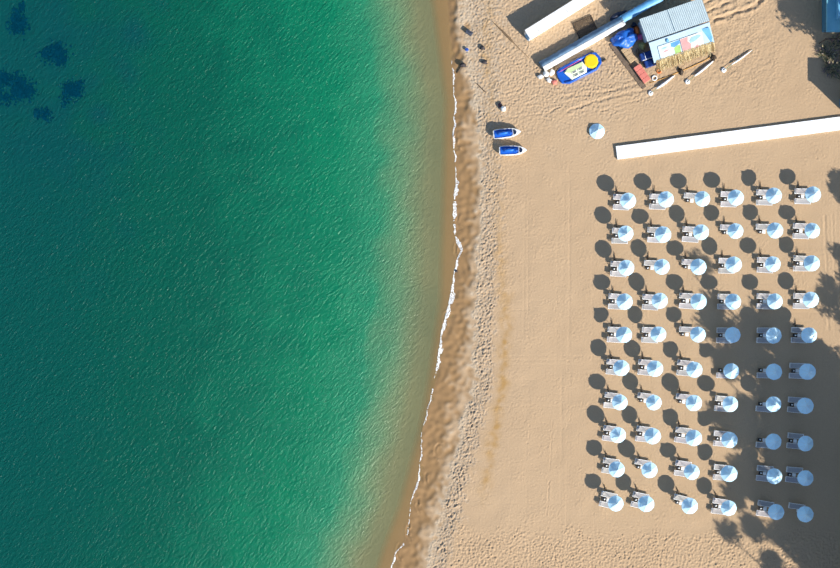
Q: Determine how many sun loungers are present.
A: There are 105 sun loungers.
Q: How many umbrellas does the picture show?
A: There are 61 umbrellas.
